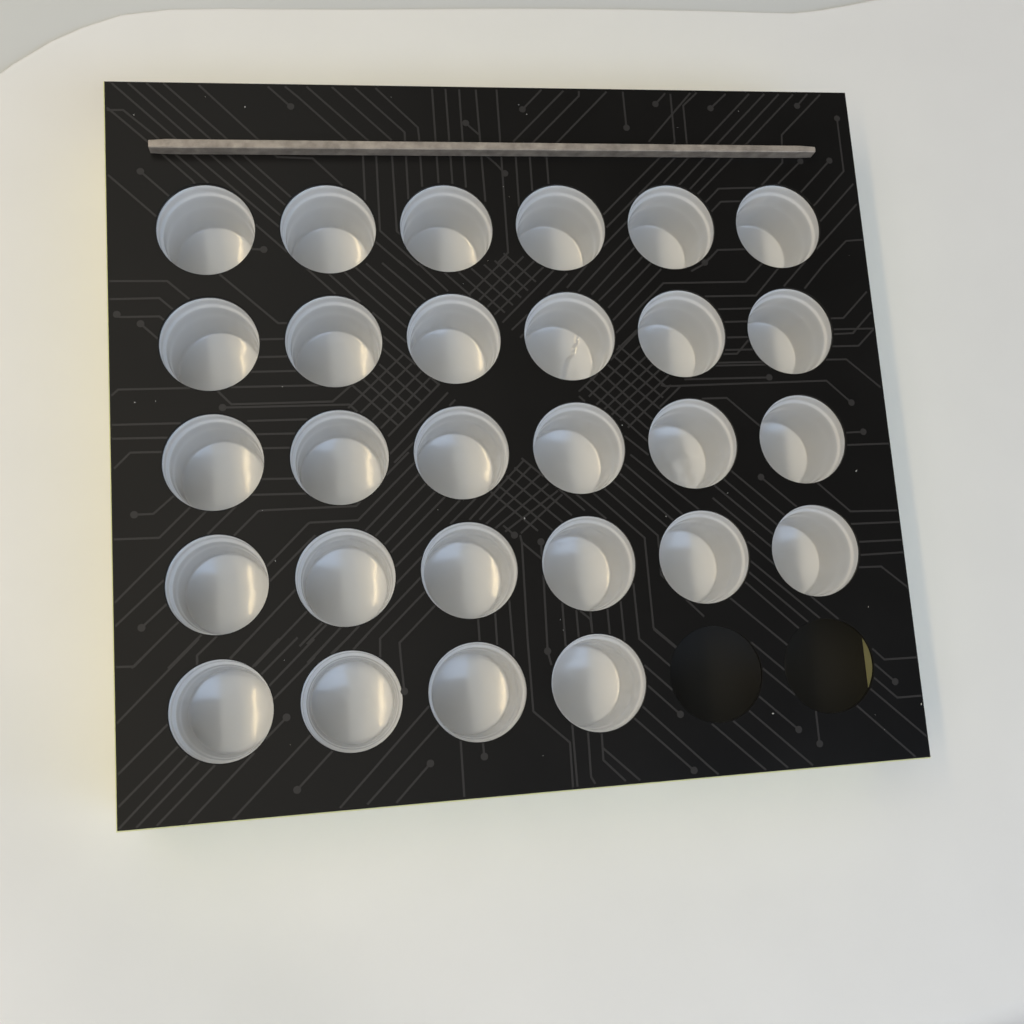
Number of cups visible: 28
